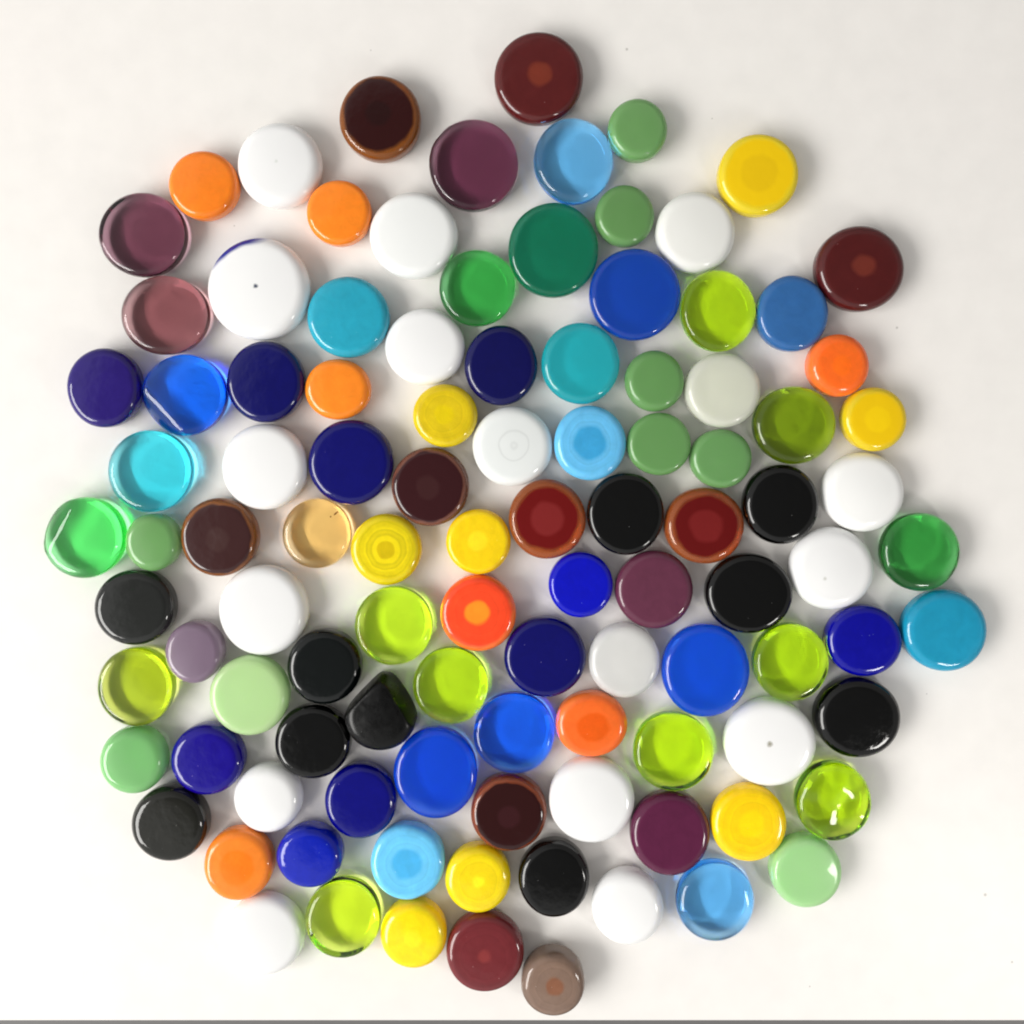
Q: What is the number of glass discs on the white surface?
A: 105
